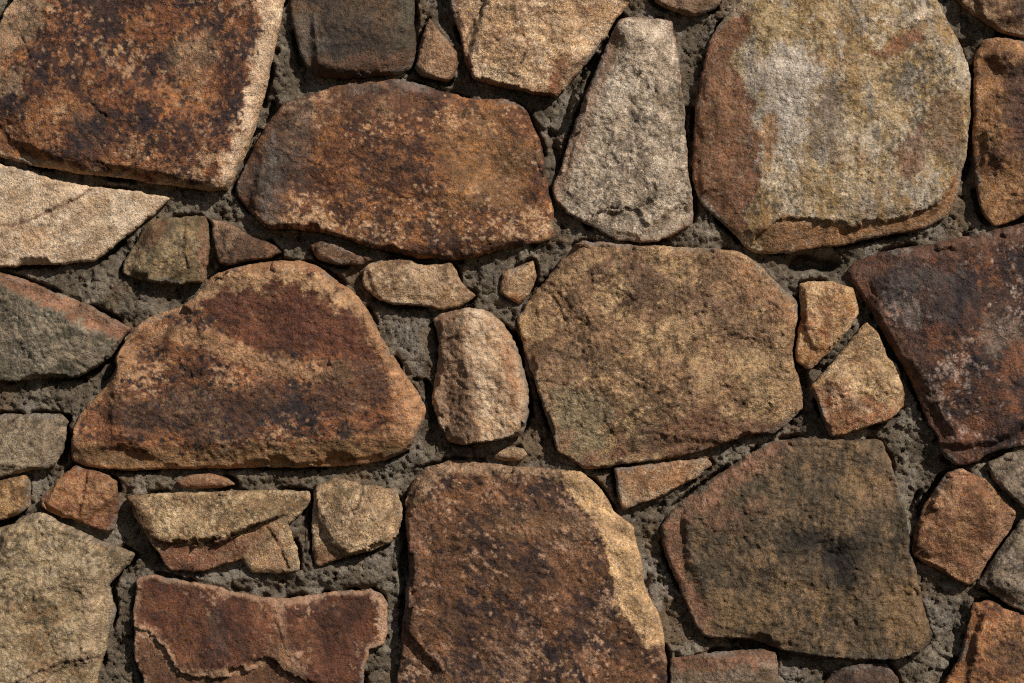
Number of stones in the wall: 41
